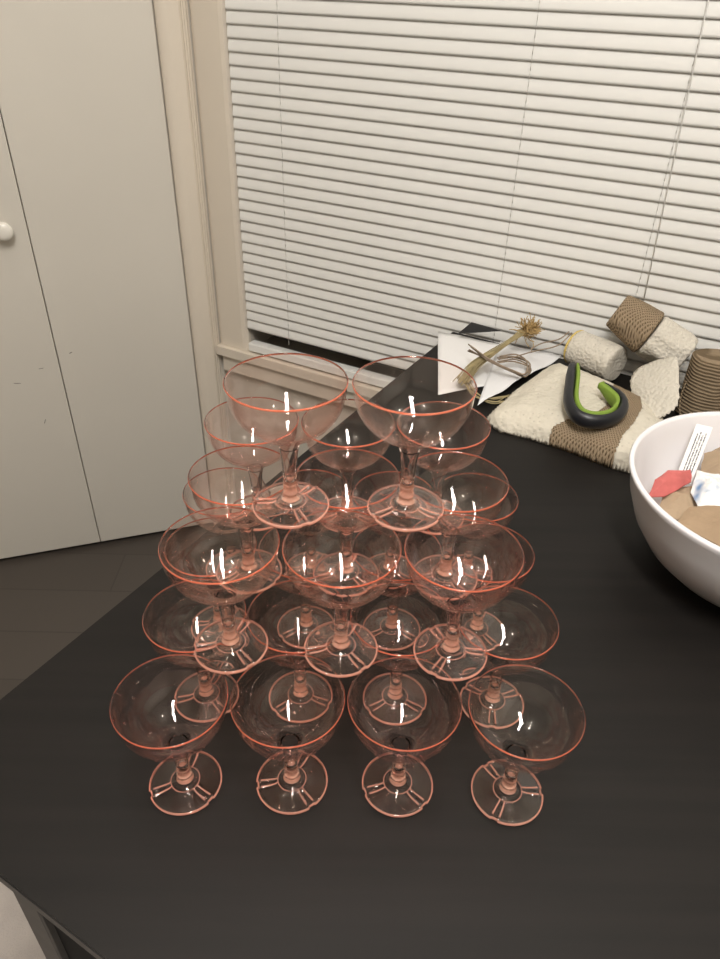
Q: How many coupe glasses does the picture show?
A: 27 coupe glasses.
